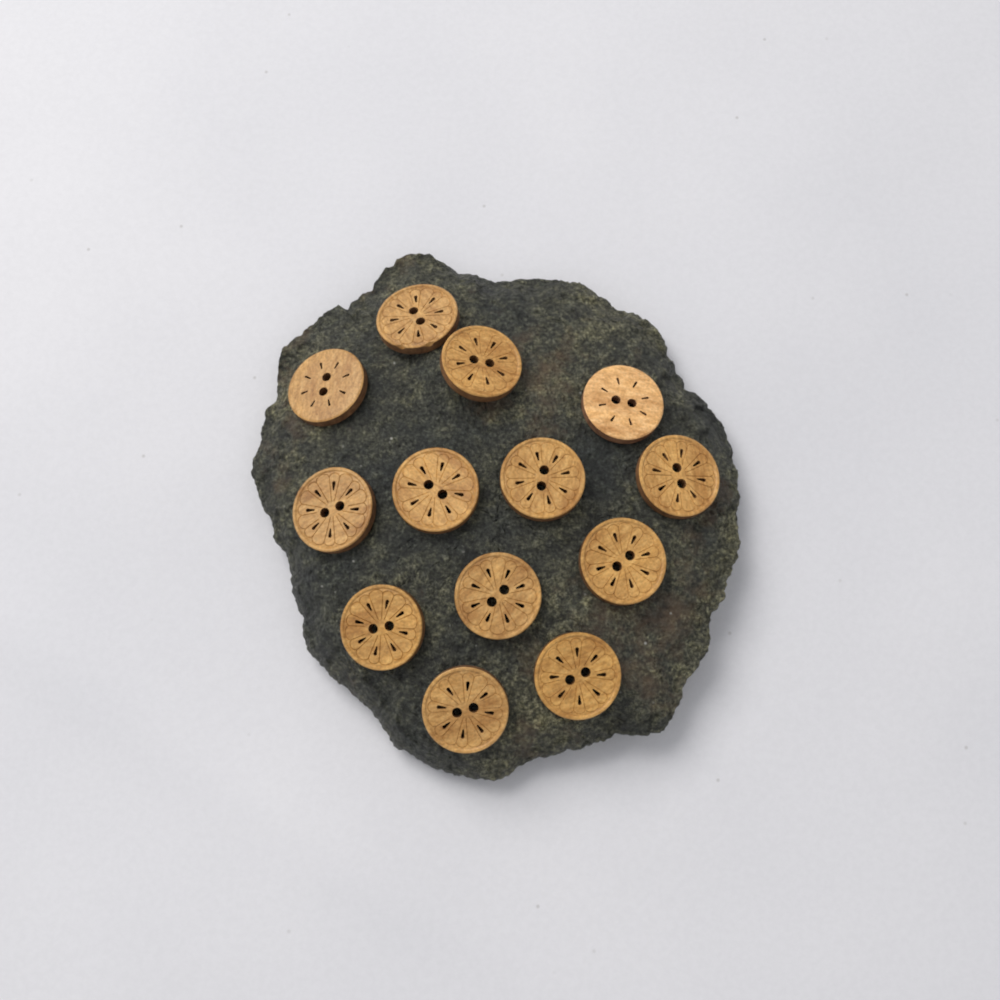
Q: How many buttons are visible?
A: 13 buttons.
